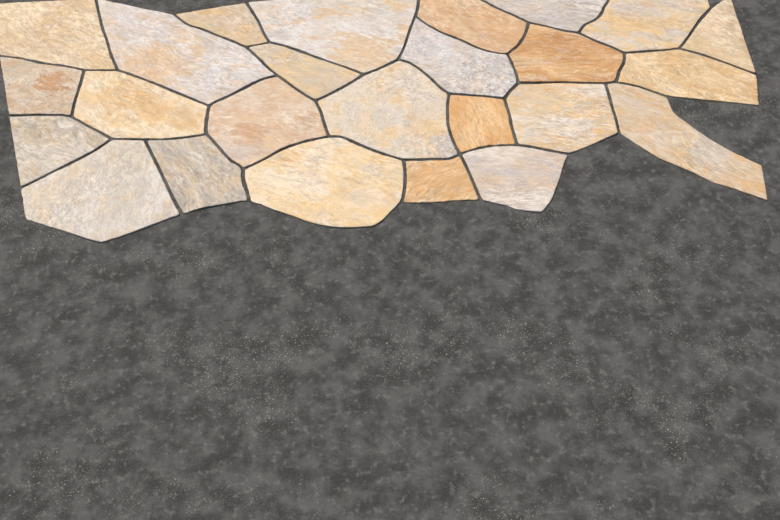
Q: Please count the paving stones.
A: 25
